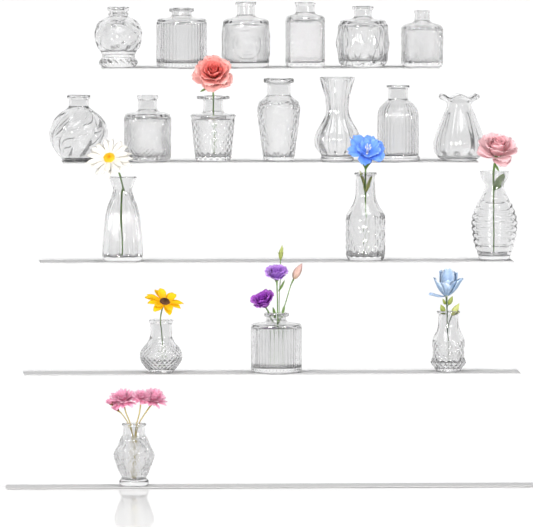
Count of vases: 20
